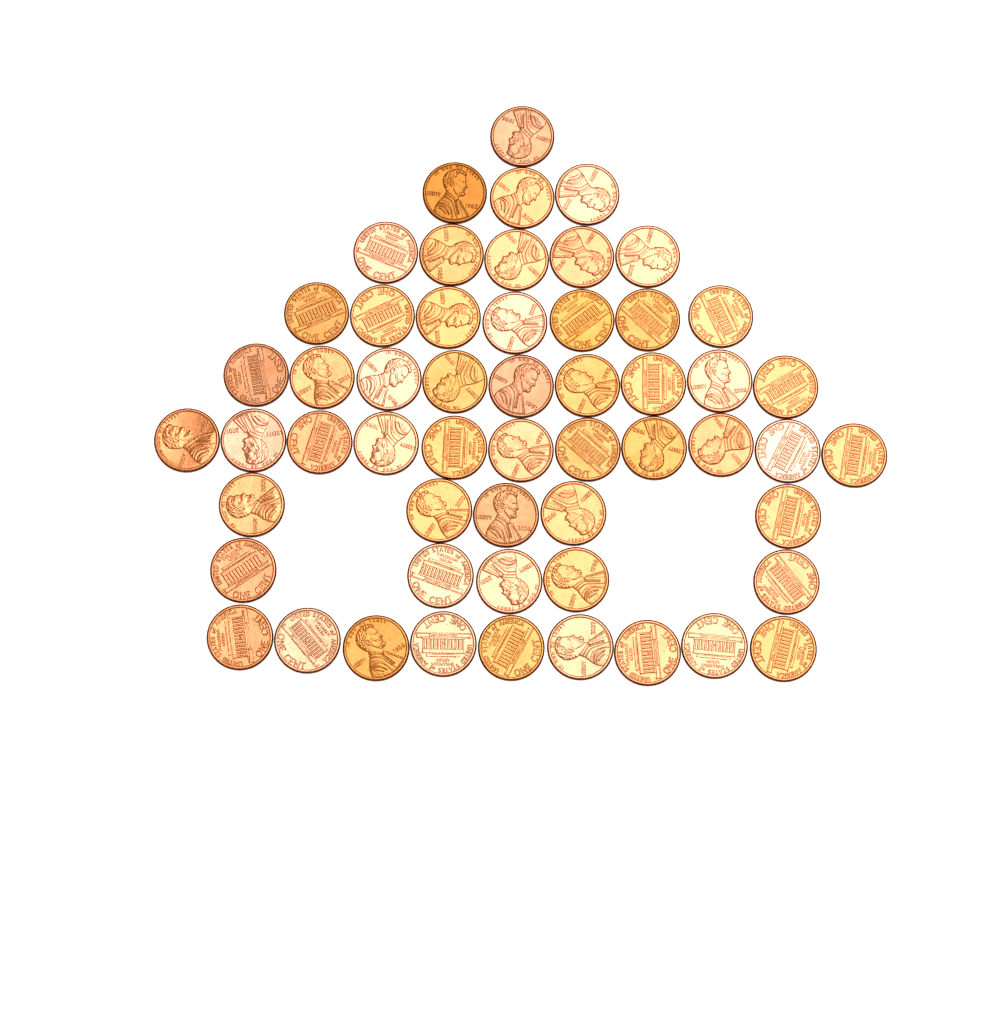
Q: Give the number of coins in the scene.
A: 55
